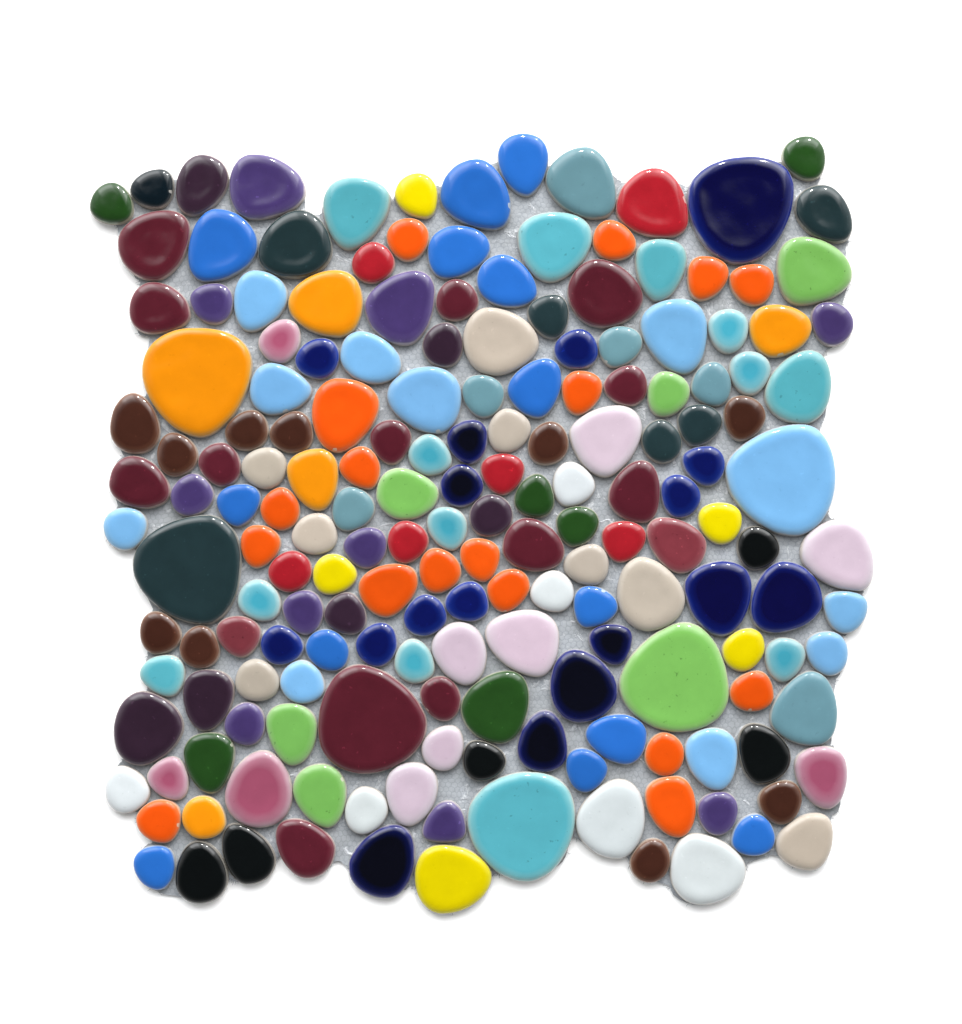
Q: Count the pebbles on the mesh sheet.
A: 182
